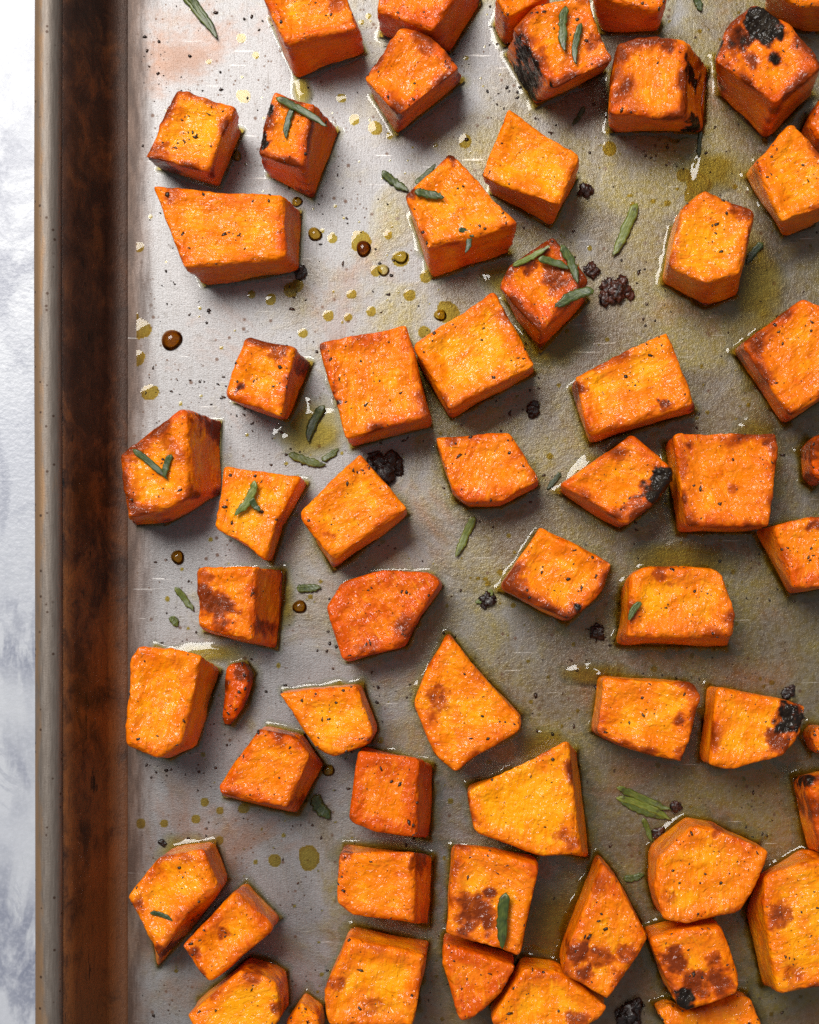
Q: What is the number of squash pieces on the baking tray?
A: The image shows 60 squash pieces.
